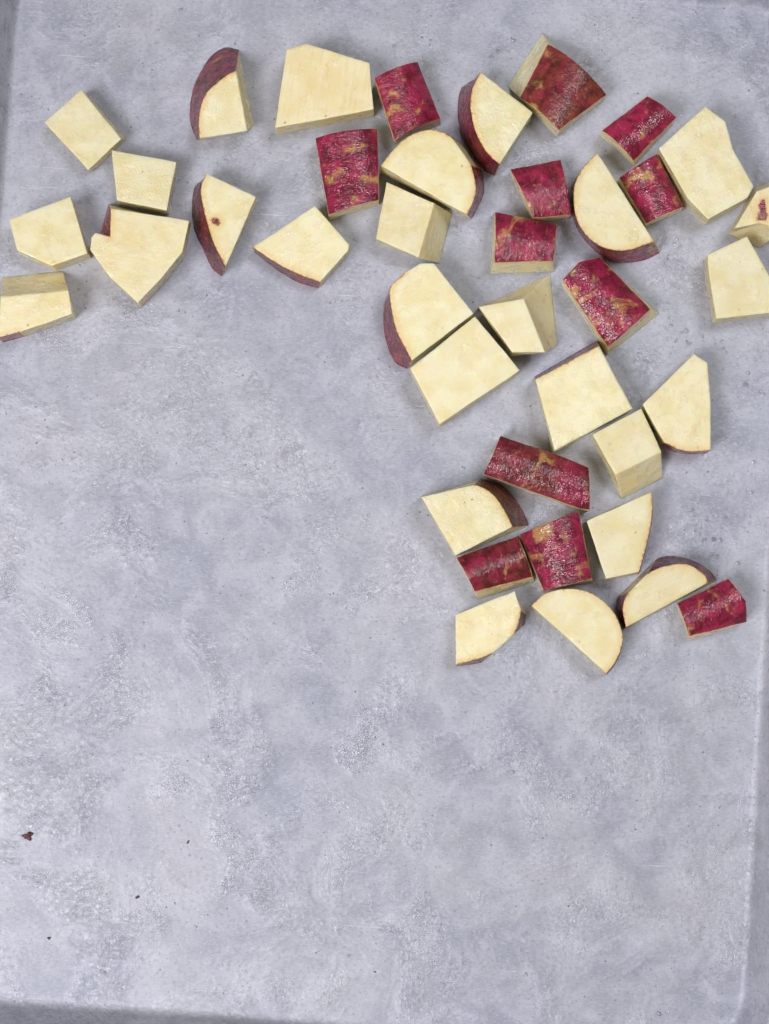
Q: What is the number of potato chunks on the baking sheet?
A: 39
